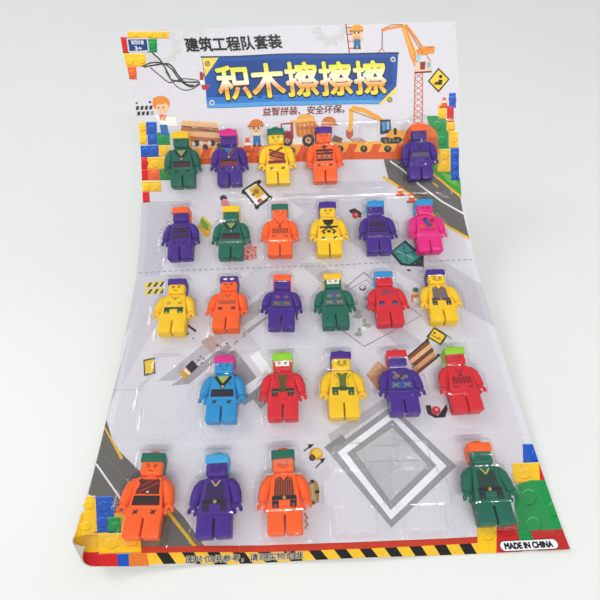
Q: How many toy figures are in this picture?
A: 26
